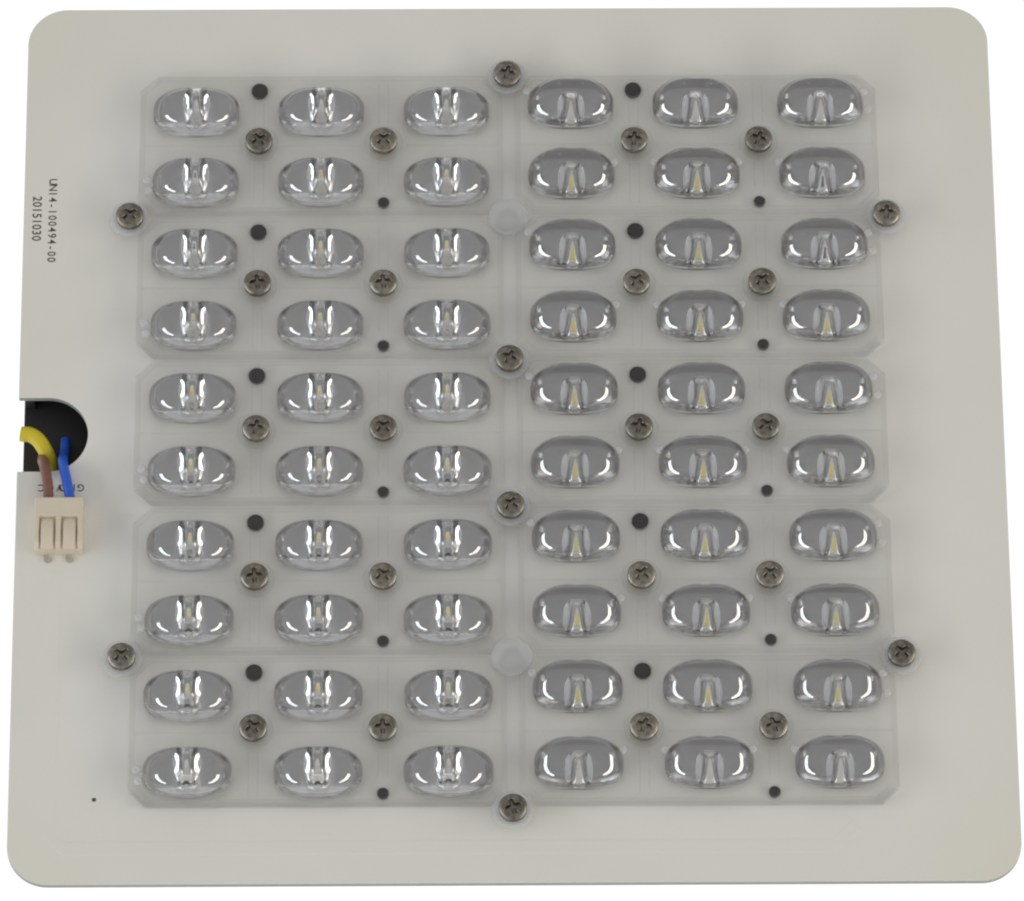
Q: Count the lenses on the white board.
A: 60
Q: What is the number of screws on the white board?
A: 28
